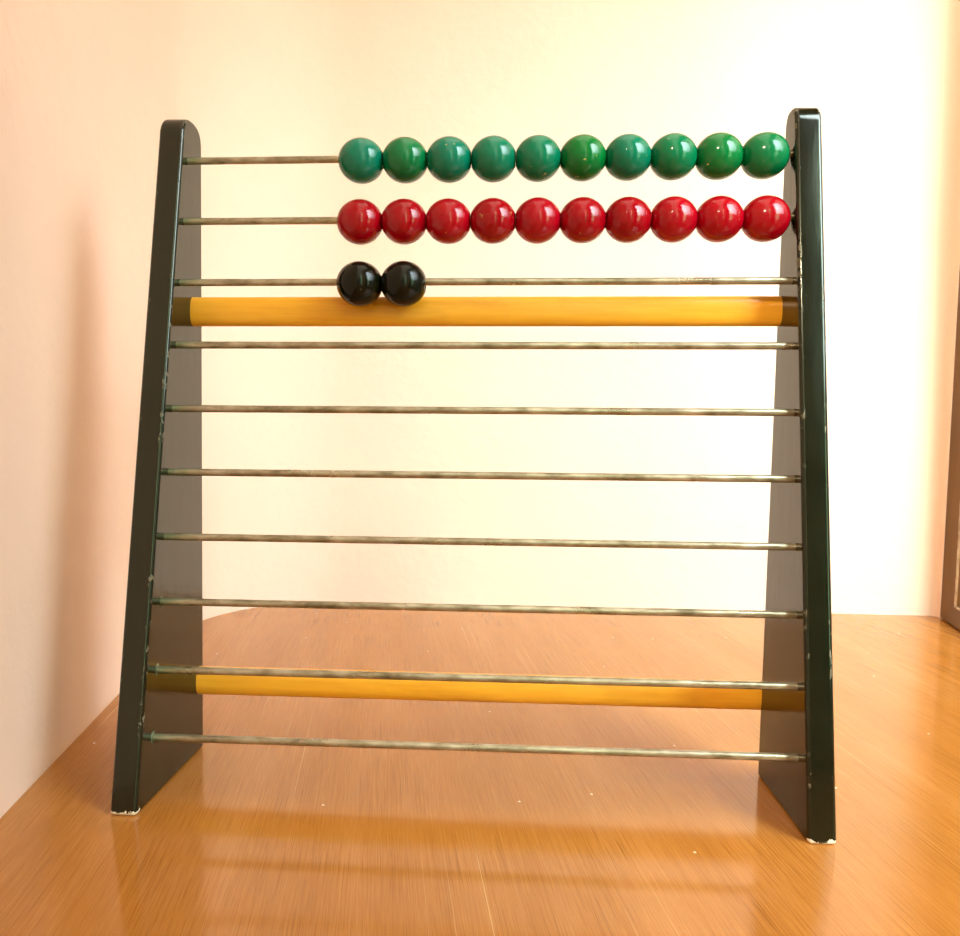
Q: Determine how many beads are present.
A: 22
